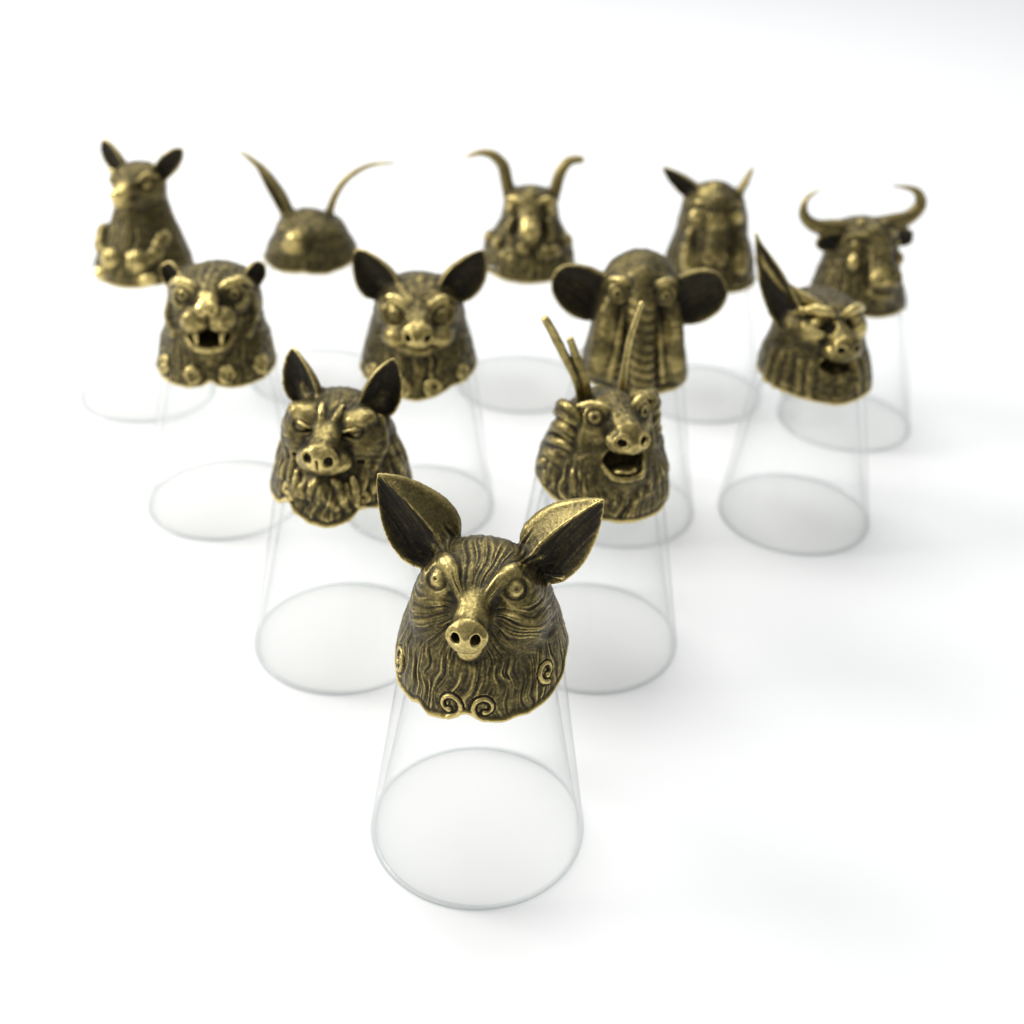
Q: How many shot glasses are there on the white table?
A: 12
